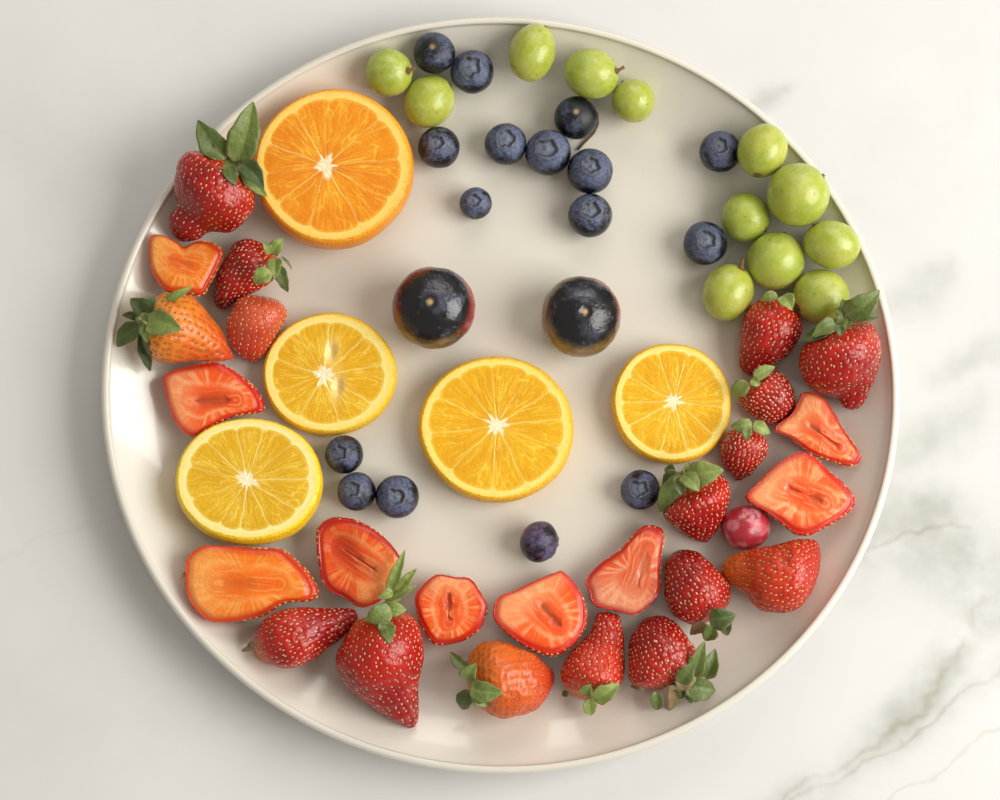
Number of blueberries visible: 16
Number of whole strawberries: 16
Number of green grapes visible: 12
